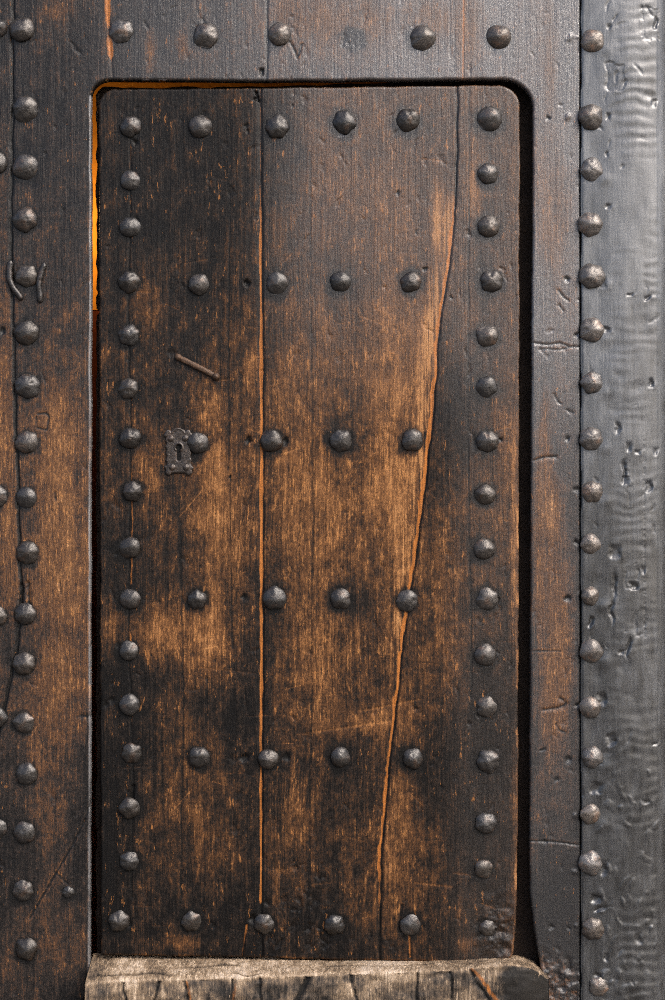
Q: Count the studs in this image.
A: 103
